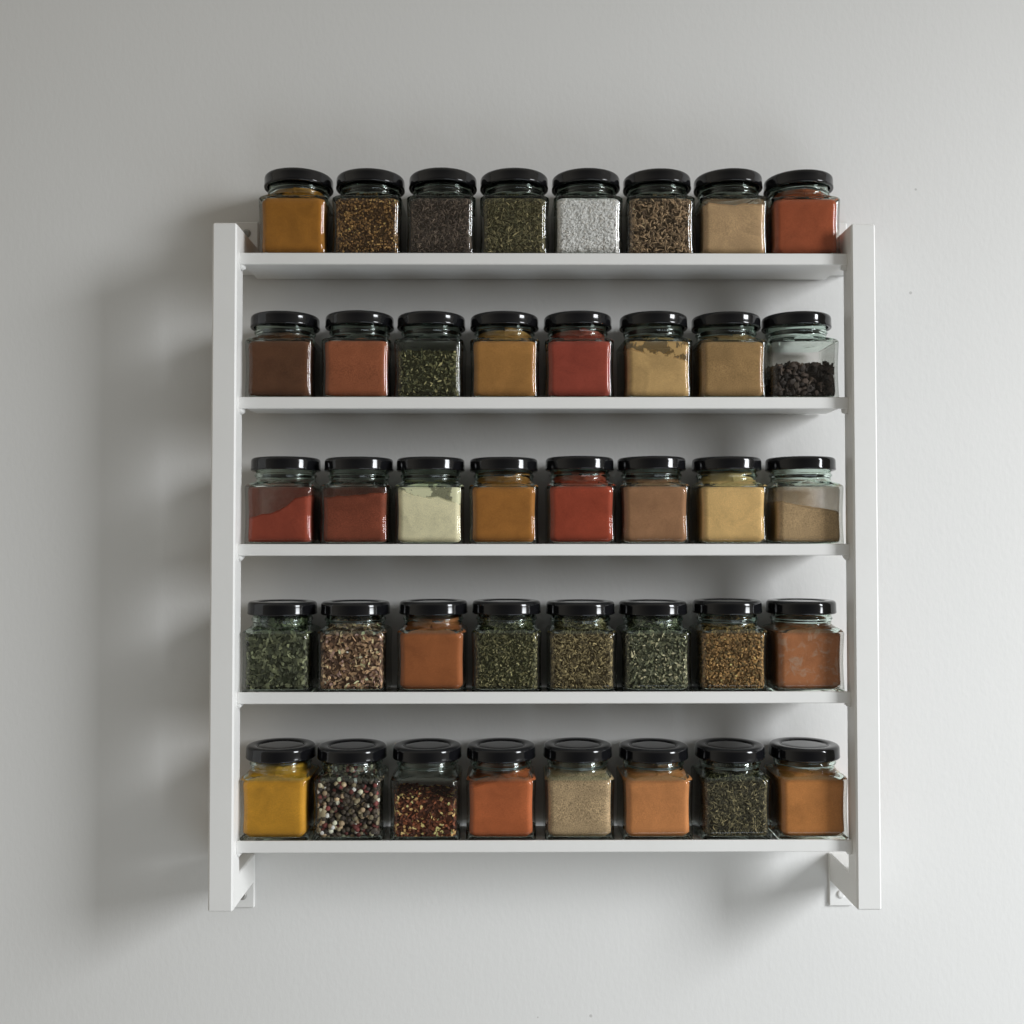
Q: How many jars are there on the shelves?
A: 40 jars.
